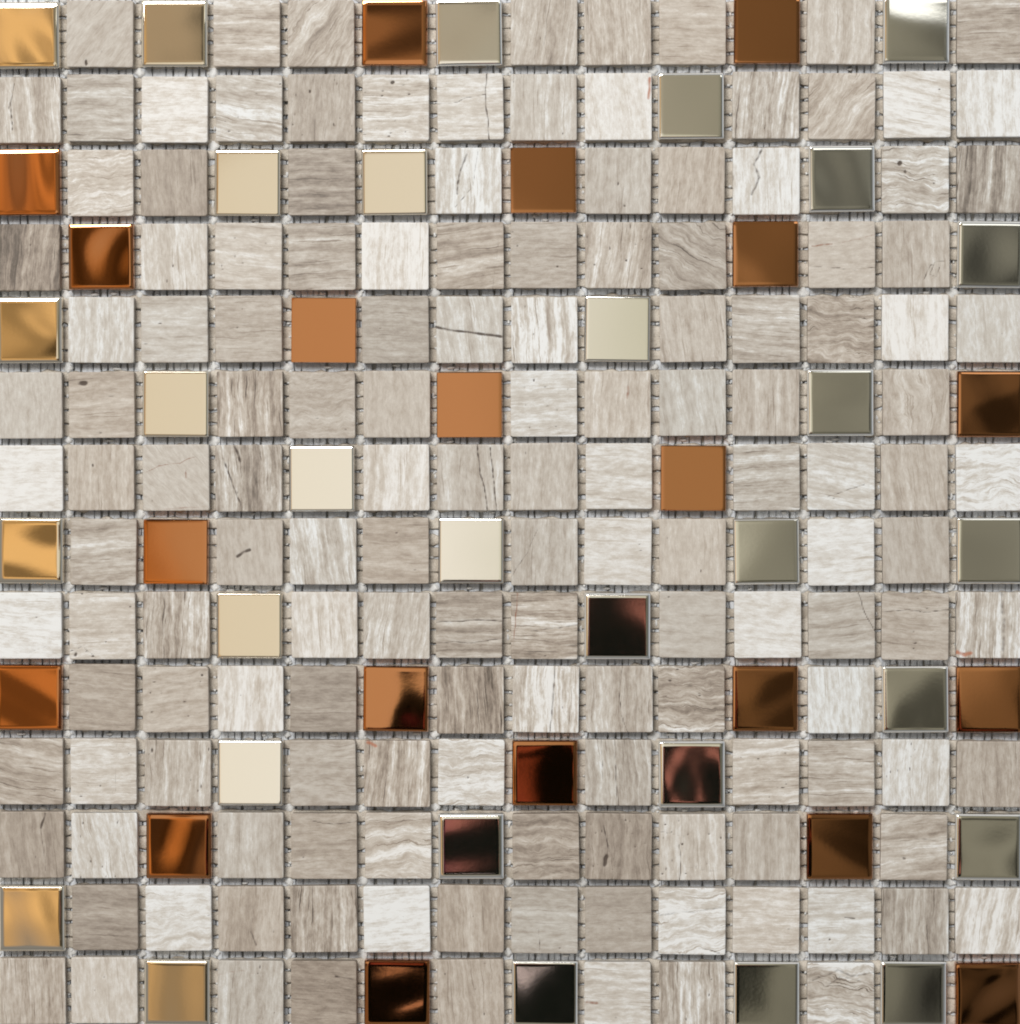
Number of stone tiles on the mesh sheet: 146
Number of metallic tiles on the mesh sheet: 50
